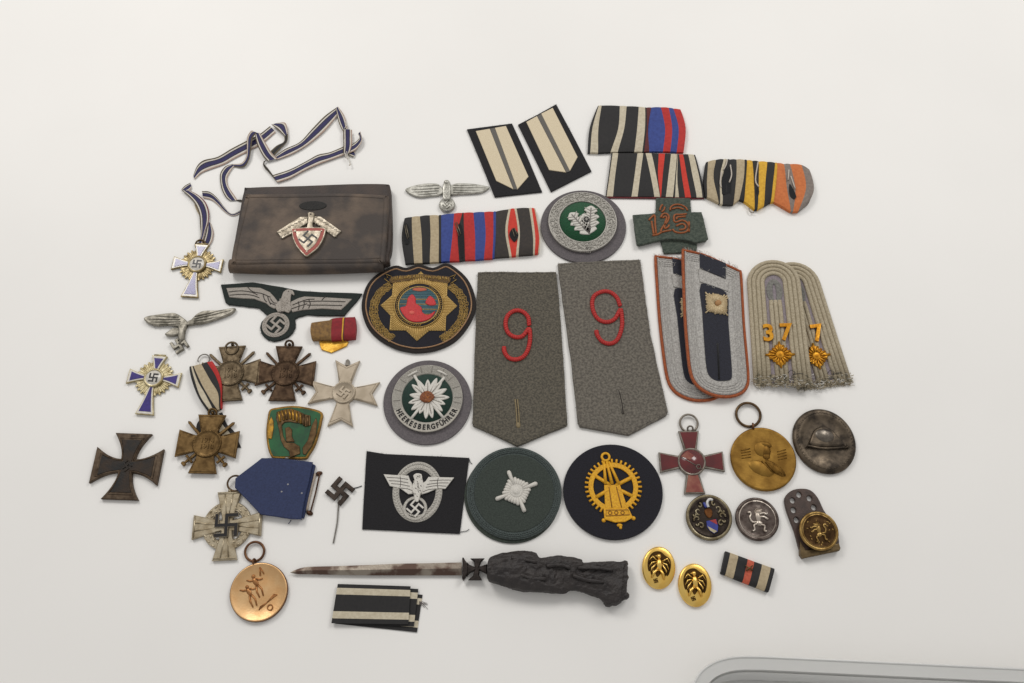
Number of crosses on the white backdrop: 9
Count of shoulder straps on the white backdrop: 6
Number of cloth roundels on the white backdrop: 5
